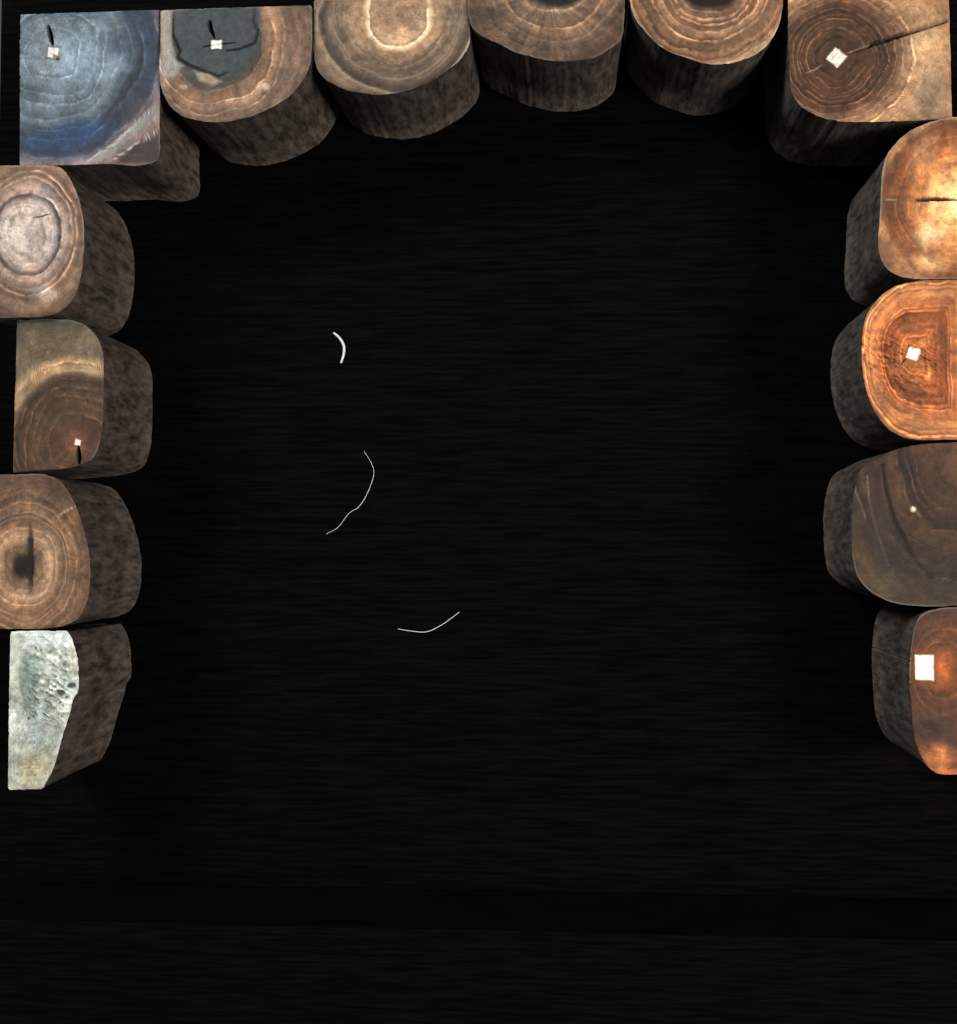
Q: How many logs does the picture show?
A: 14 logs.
